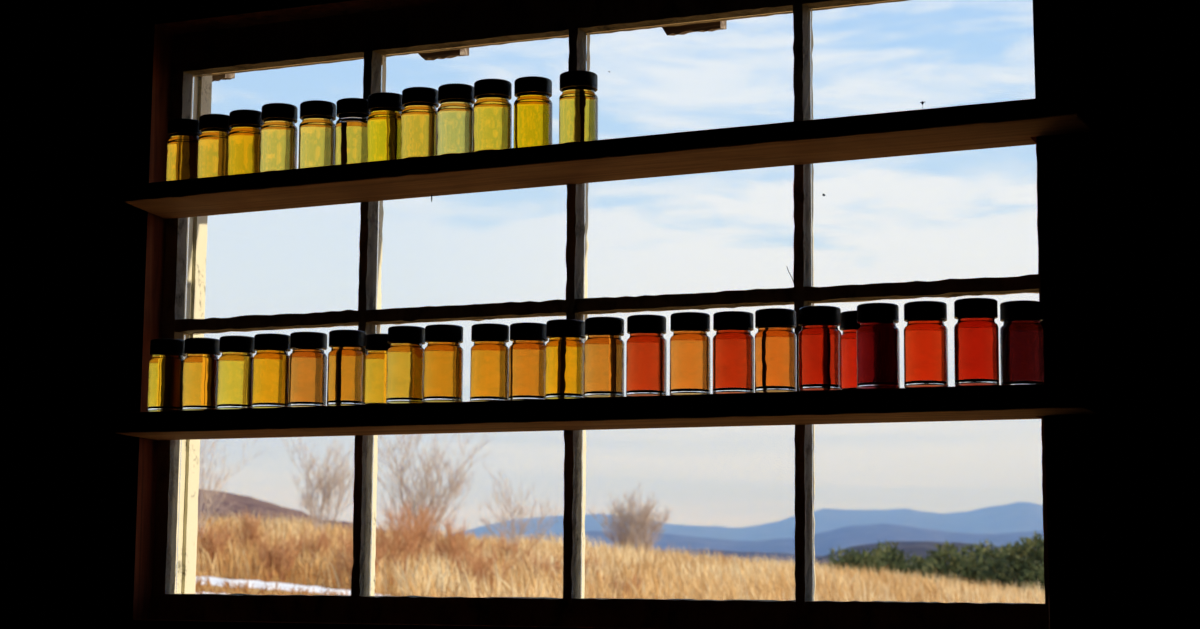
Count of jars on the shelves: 35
